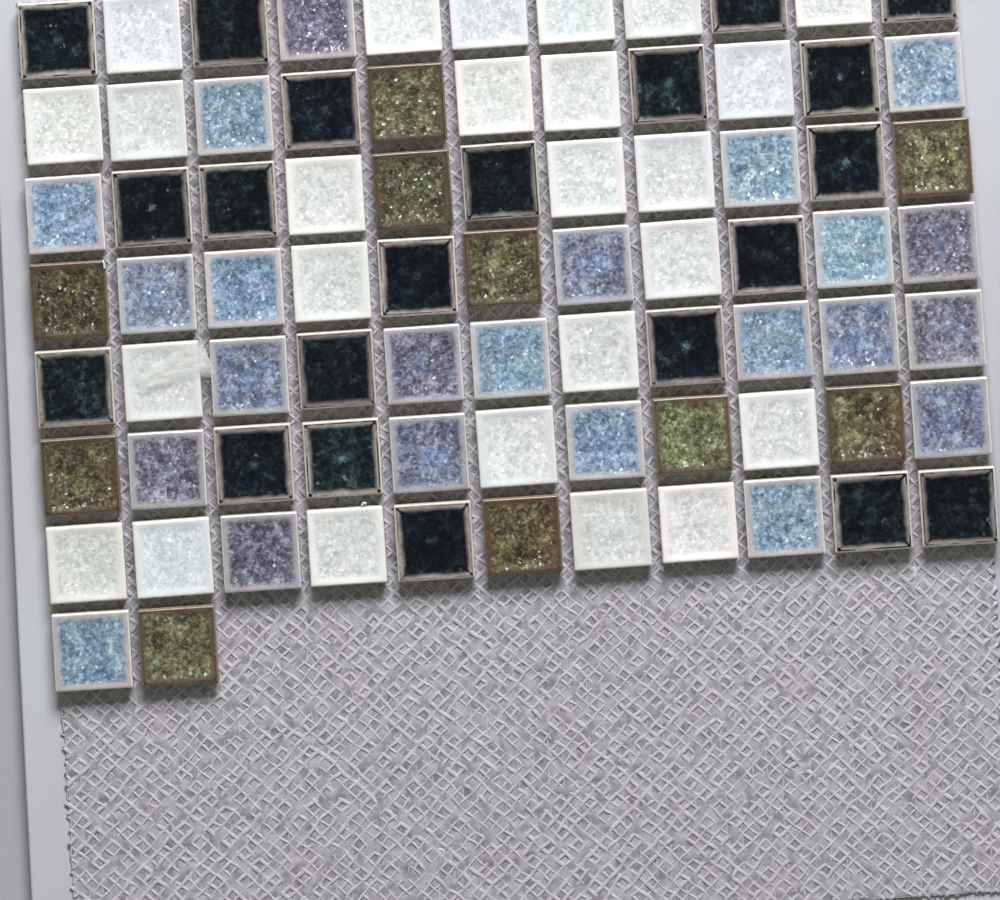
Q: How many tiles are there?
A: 79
